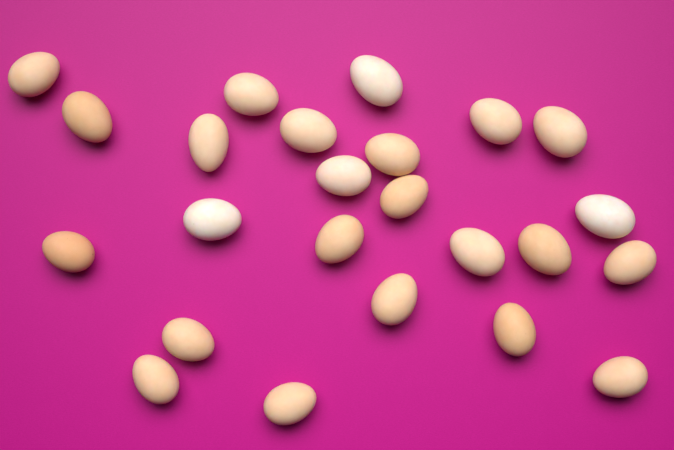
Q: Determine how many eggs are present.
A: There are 24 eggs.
